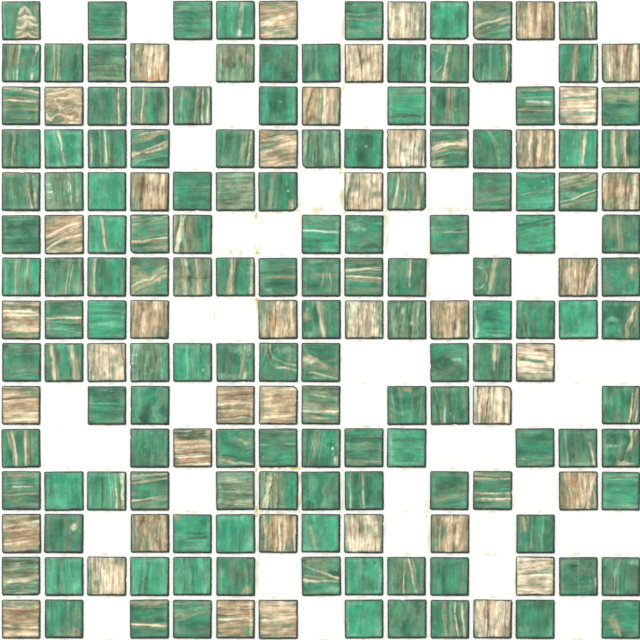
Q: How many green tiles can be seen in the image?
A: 137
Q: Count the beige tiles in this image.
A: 41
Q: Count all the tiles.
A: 178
